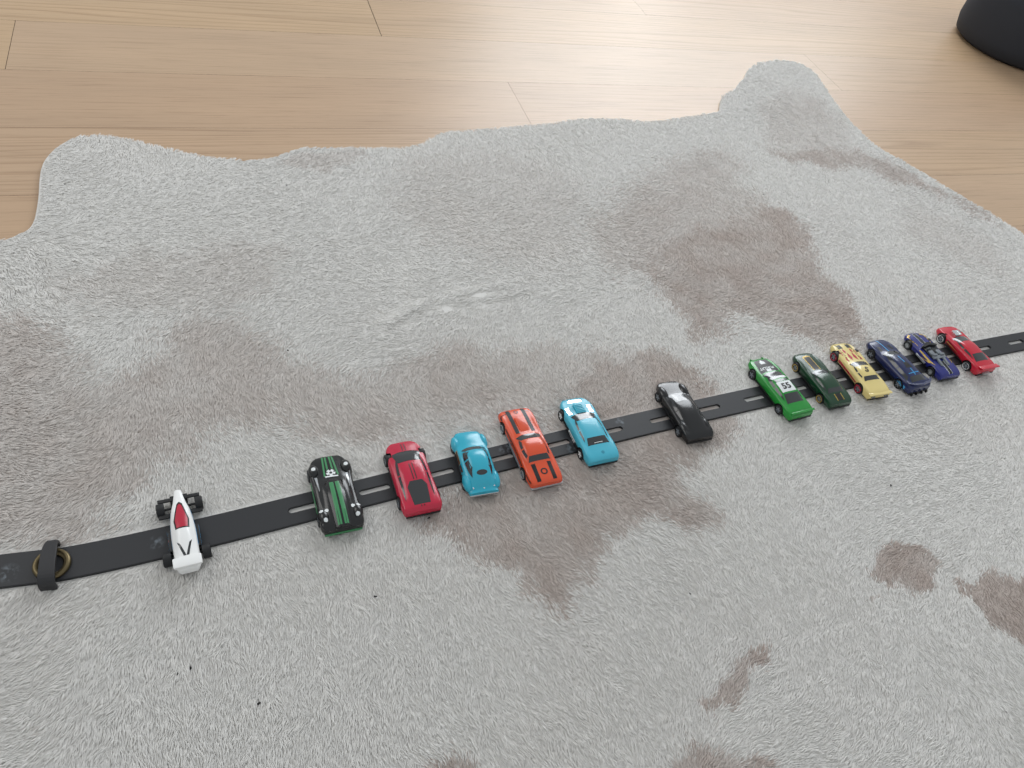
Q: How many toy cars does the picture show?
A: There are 13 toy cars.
